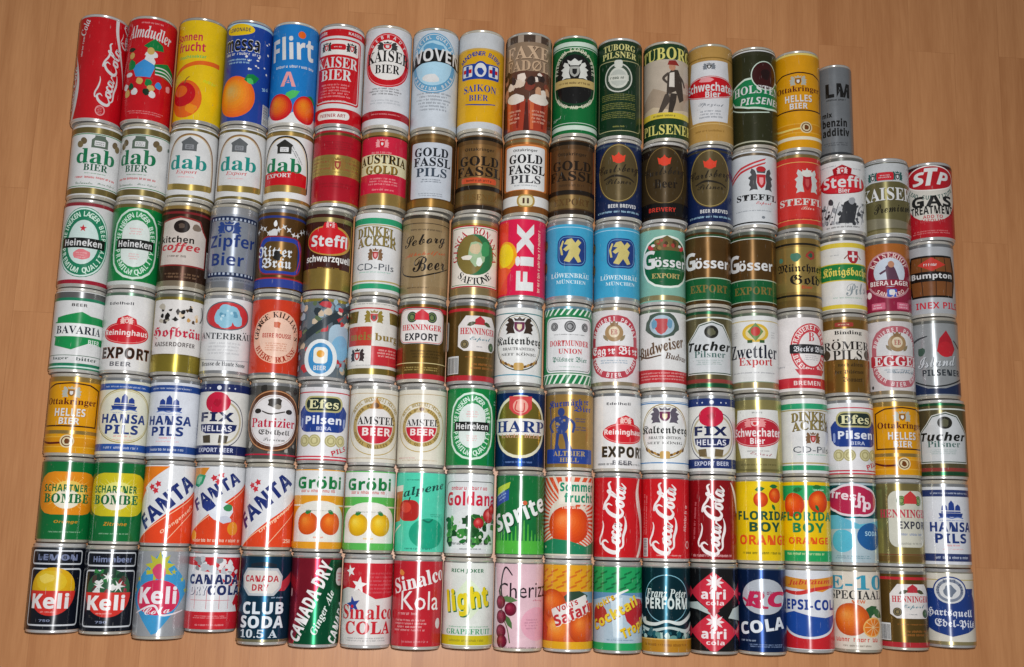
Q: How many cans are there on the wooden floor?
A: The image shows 131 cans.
